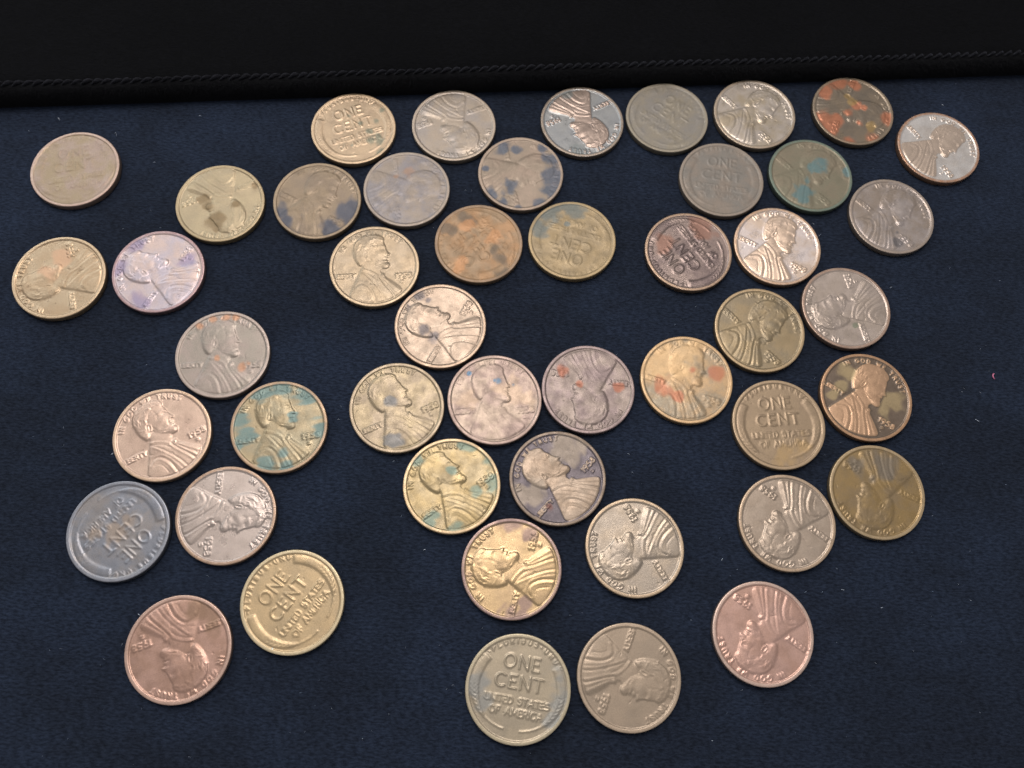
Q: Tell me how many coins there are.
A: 47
